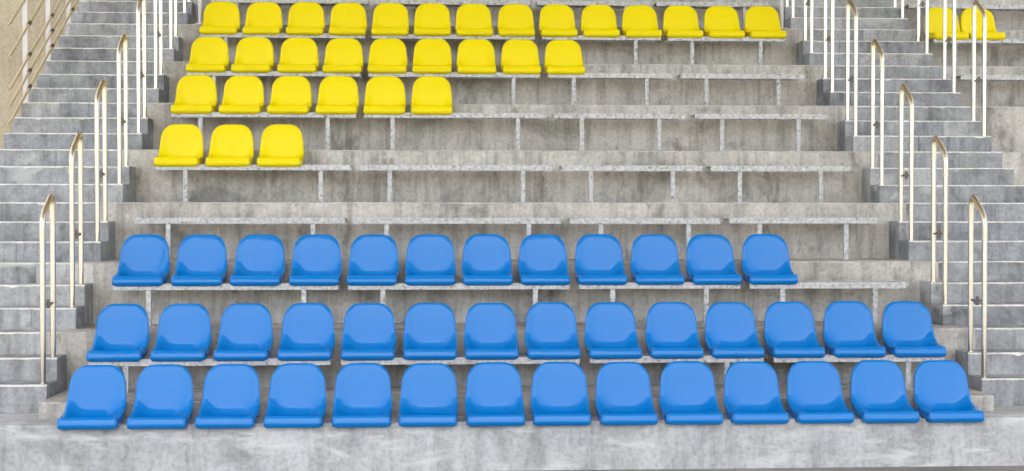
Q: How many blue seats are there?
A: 40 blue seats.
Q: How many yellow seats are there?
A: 34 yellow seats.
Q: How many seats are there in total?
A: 74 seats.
